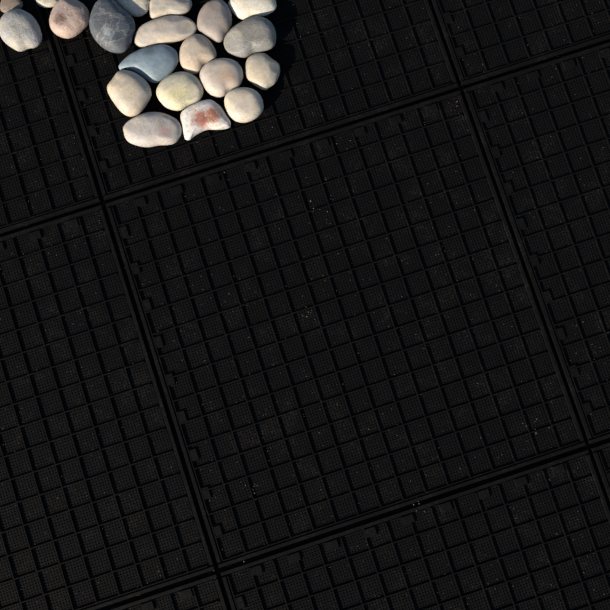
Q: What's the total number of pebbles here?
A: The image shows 20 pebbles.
